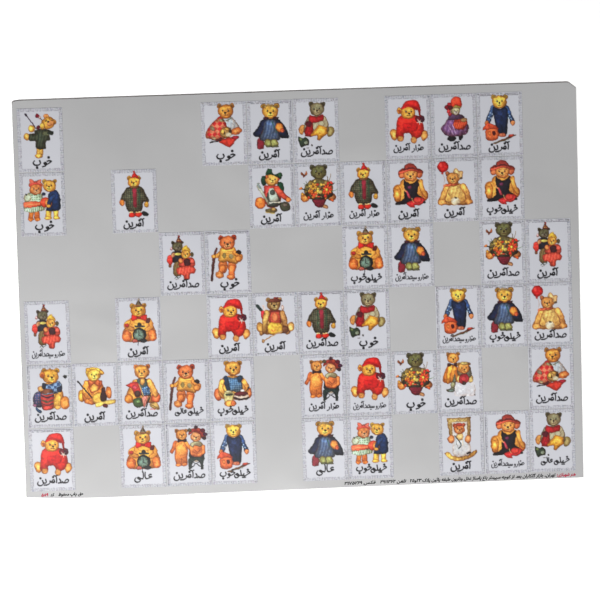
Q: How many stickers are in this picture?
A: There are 49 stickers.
